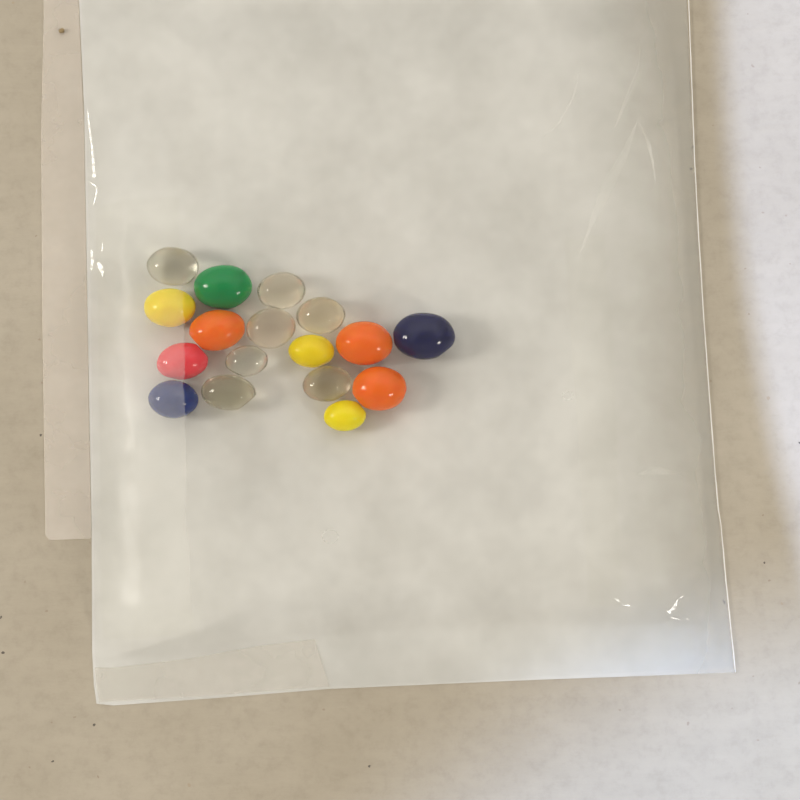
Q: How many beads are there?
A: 17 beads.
